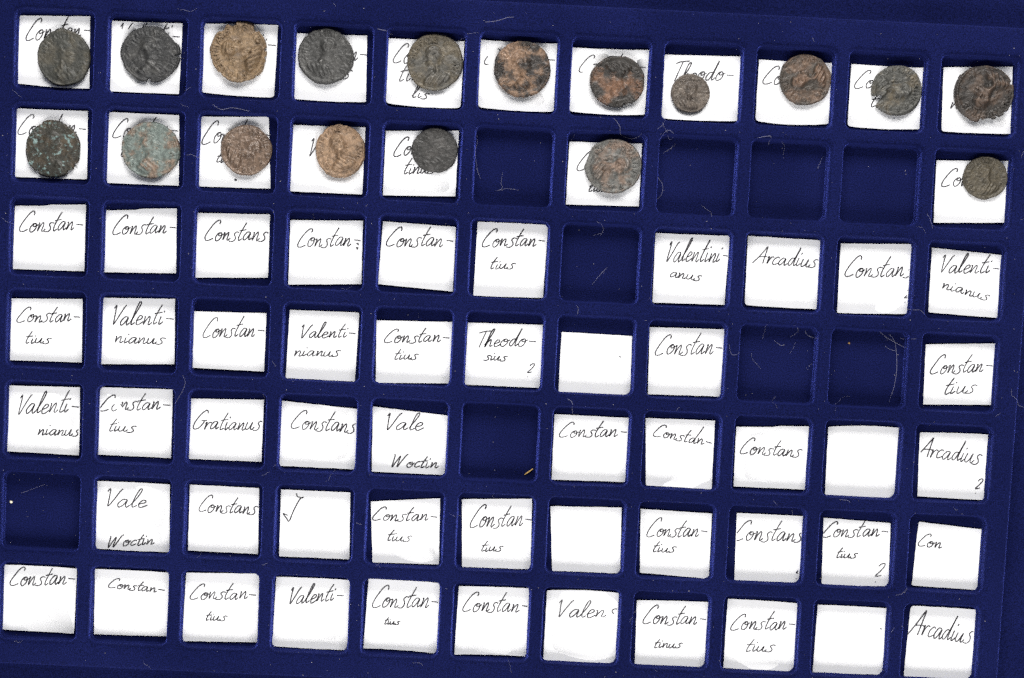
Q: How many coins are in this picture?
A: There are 18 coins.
